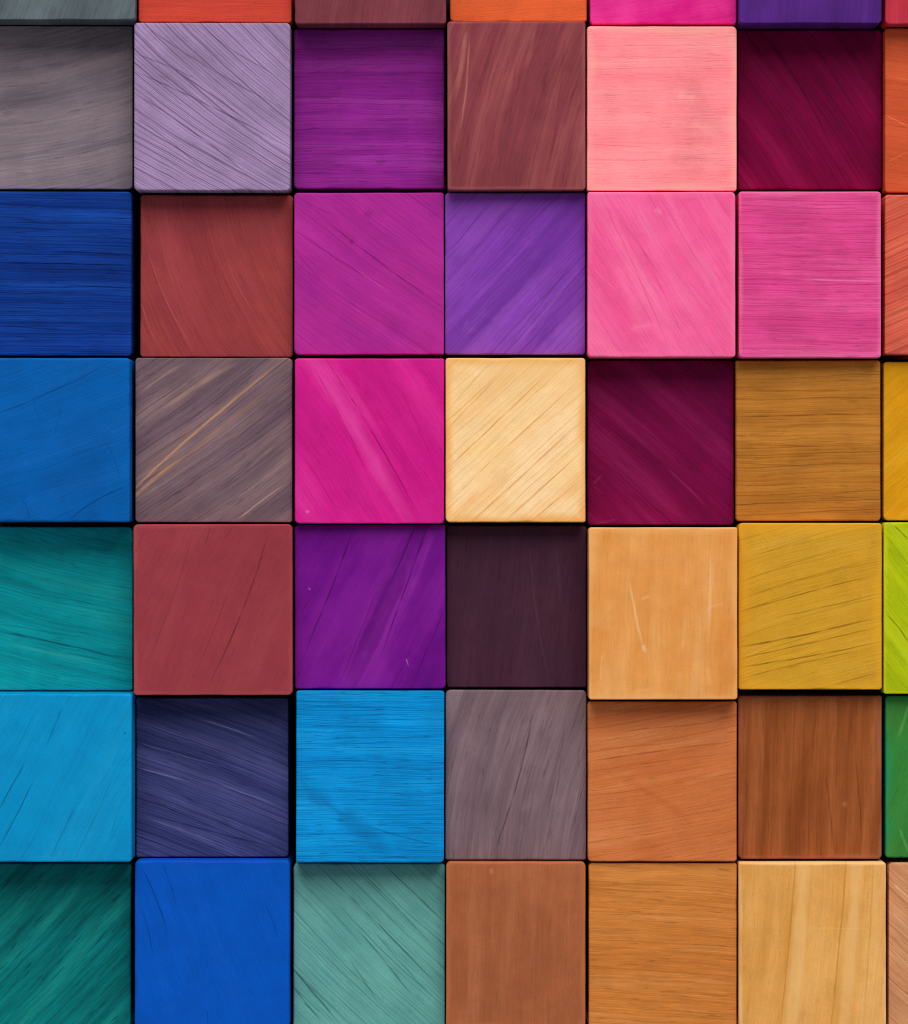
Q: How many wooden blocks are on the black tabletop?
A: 49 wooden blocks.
